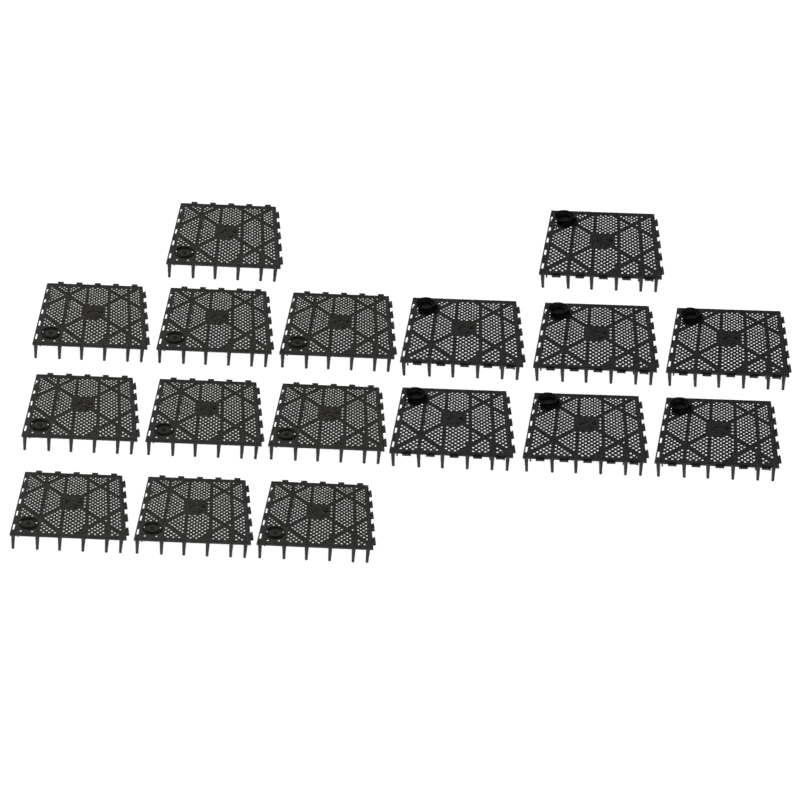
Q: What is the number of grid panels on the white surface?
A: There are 17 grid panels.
